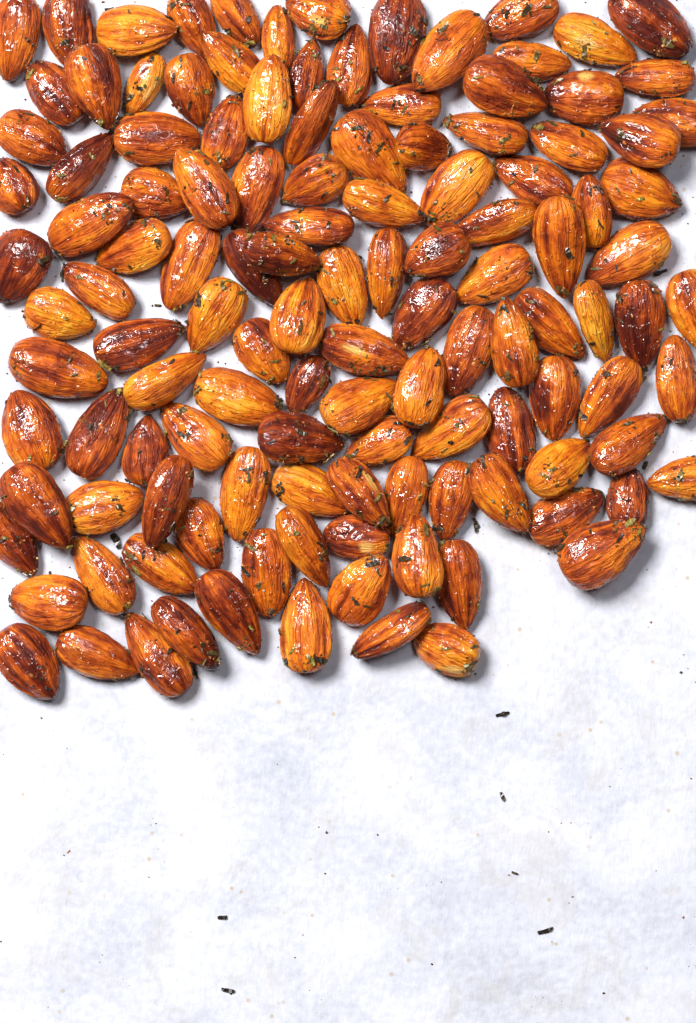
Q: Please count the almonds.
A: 125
